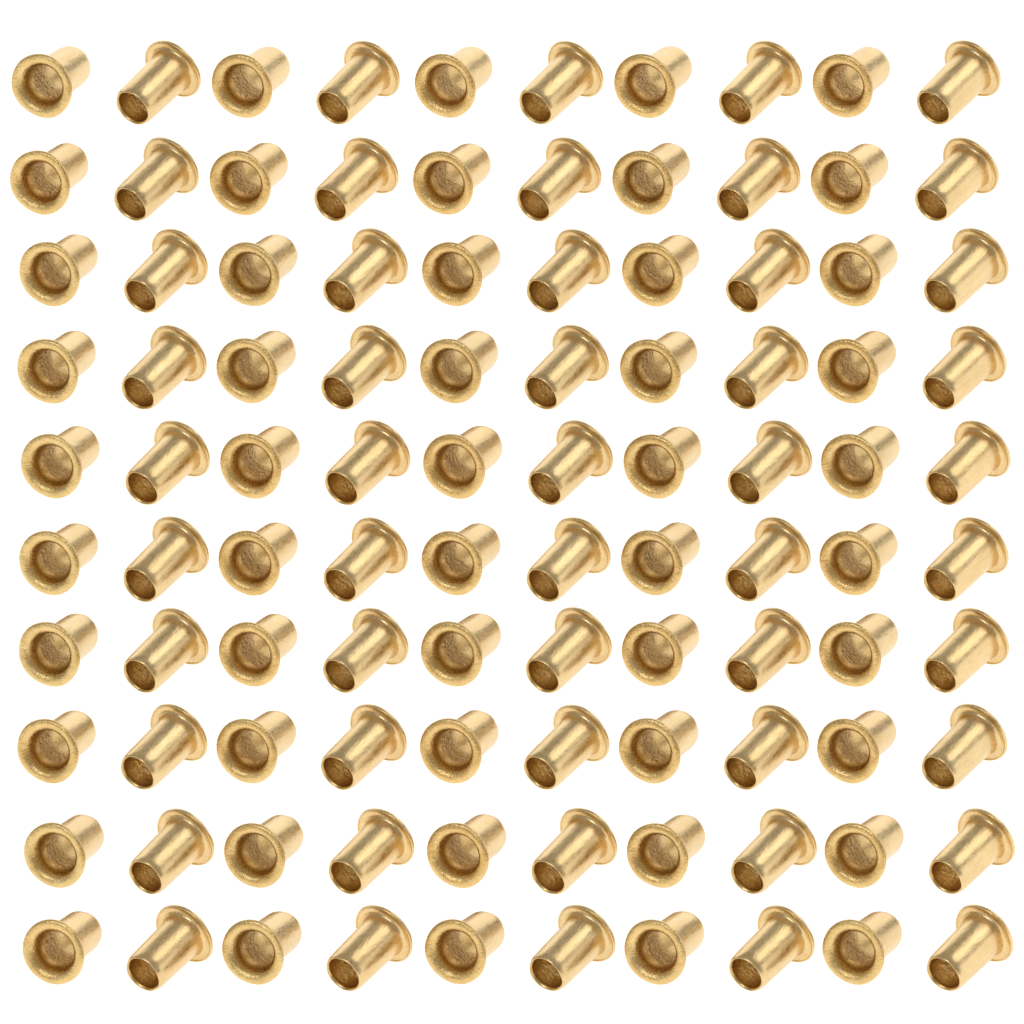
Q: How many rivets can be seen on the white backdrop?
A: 100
